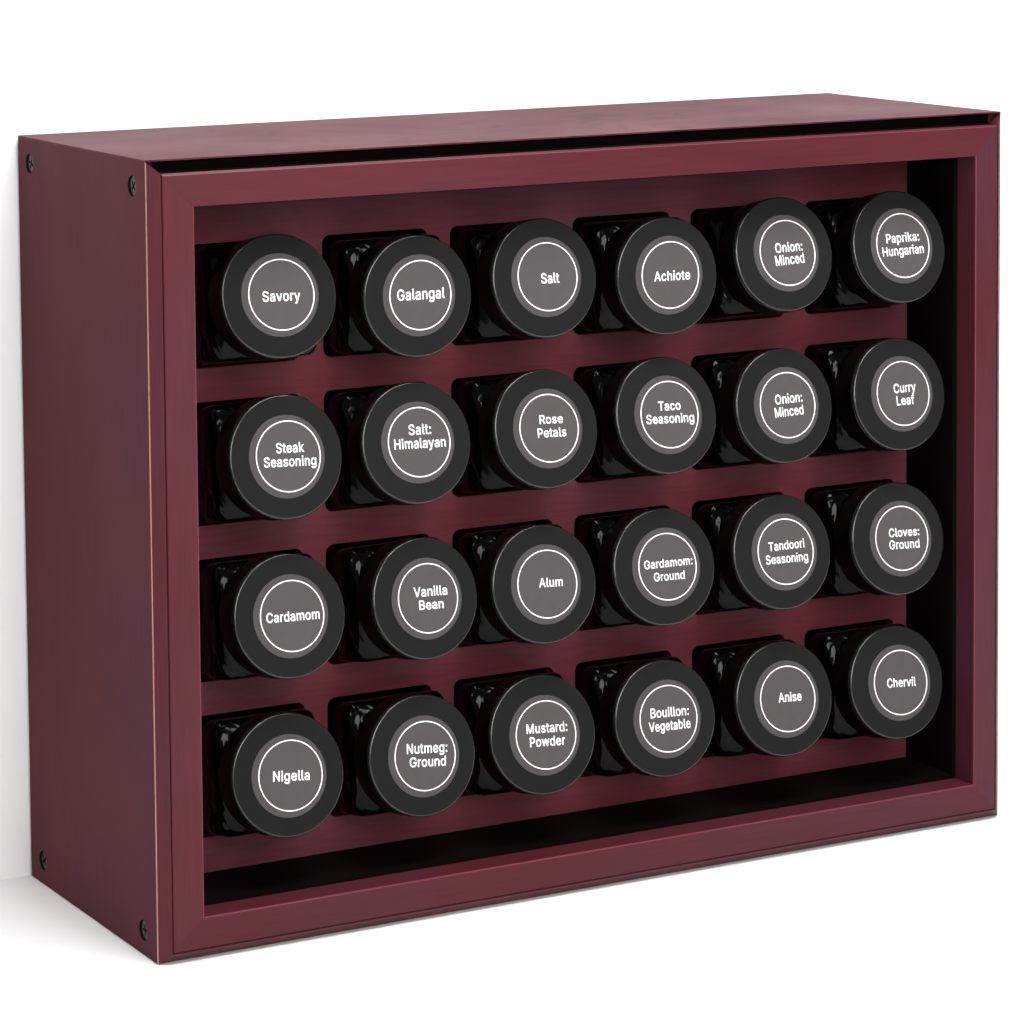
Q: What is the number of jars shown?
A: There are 24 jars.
